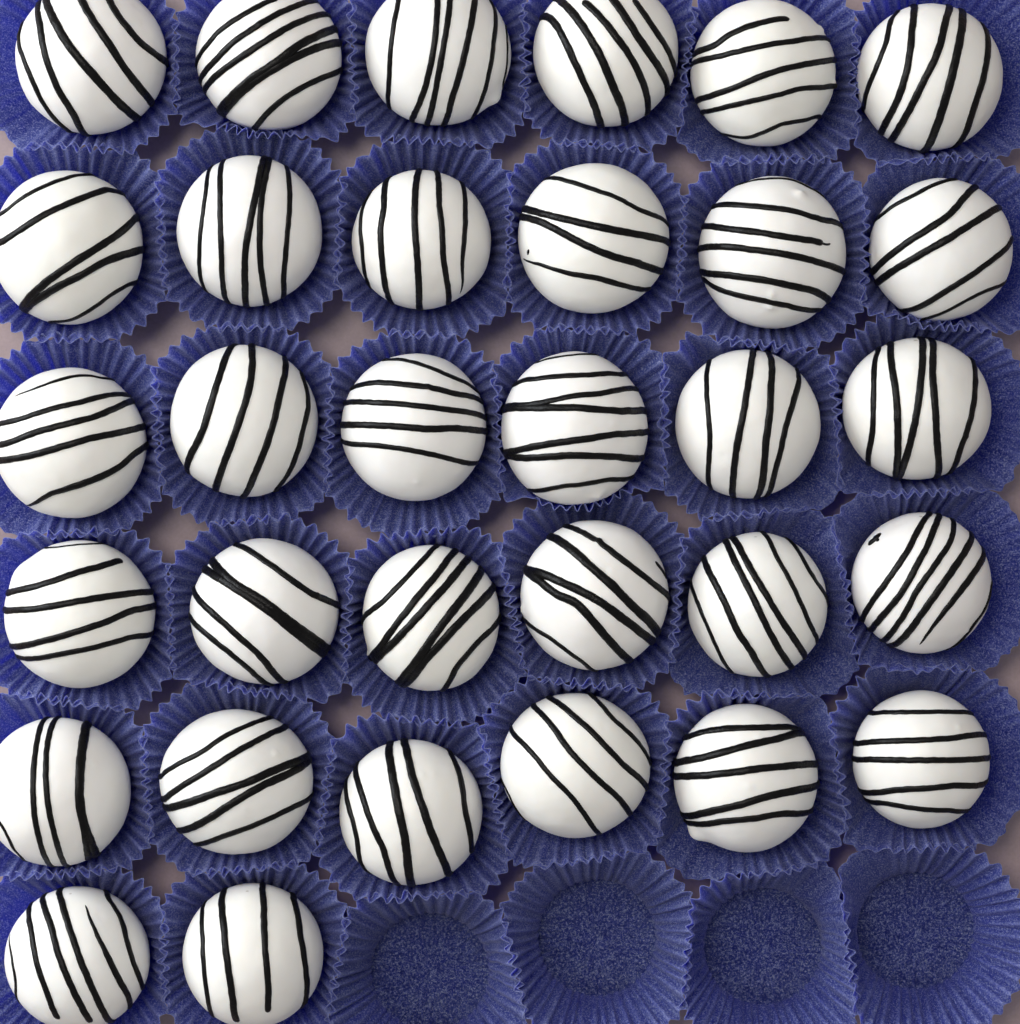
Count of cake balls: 32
